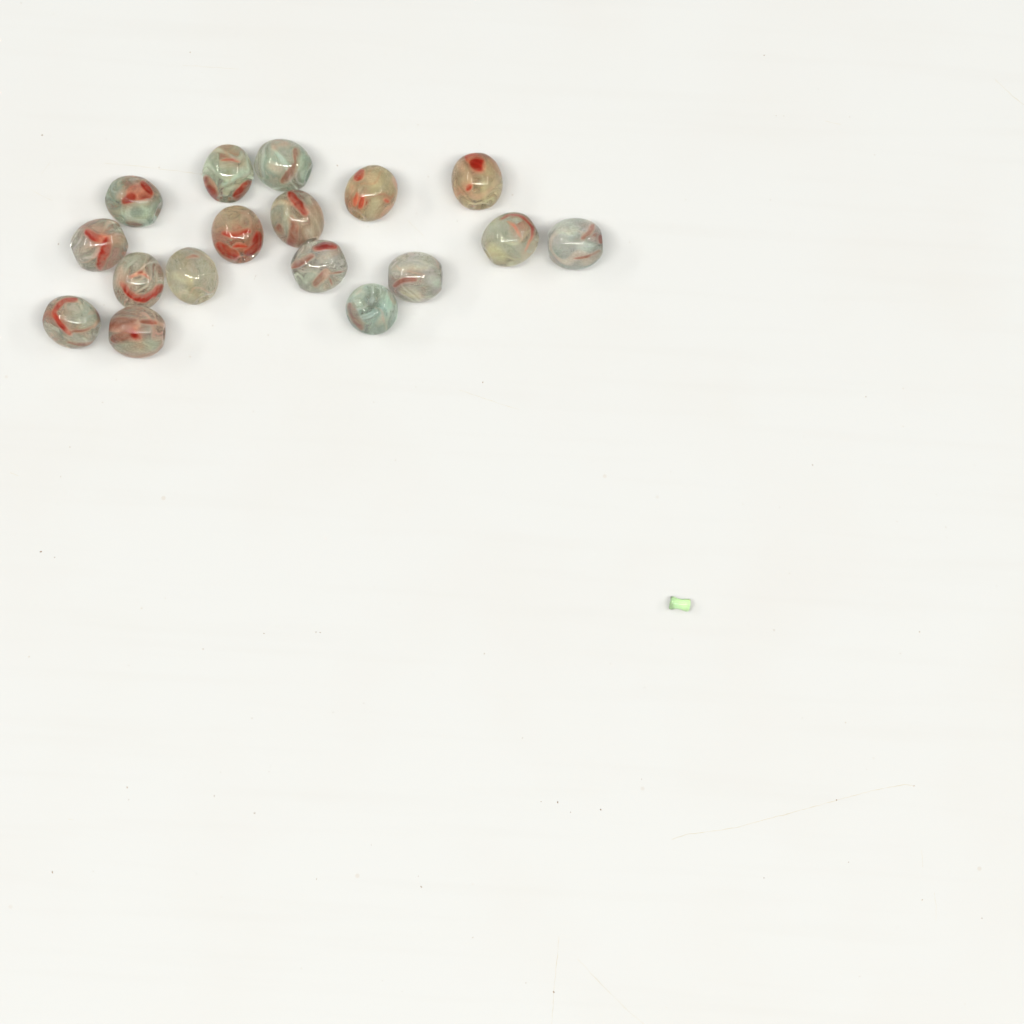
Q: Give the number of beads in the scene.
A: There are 17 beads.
